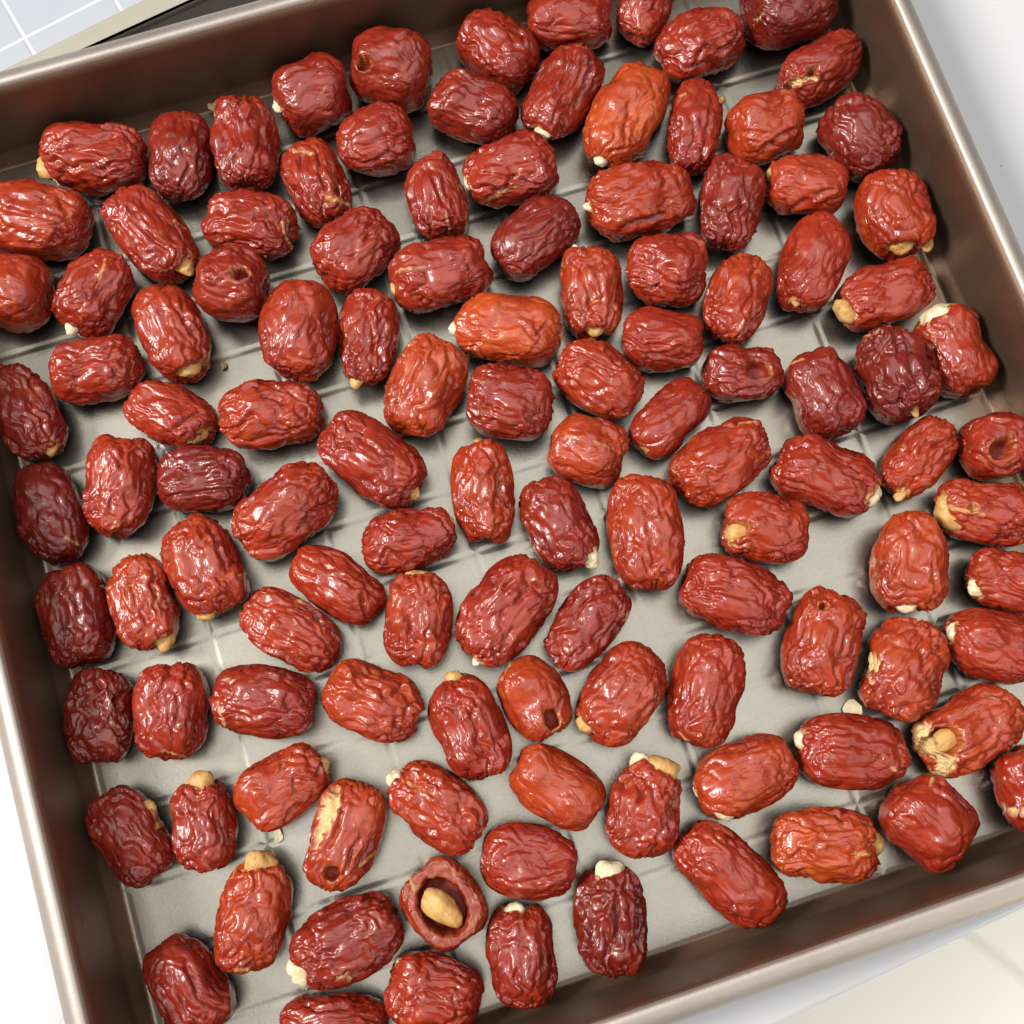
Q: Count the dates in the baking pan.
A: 117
